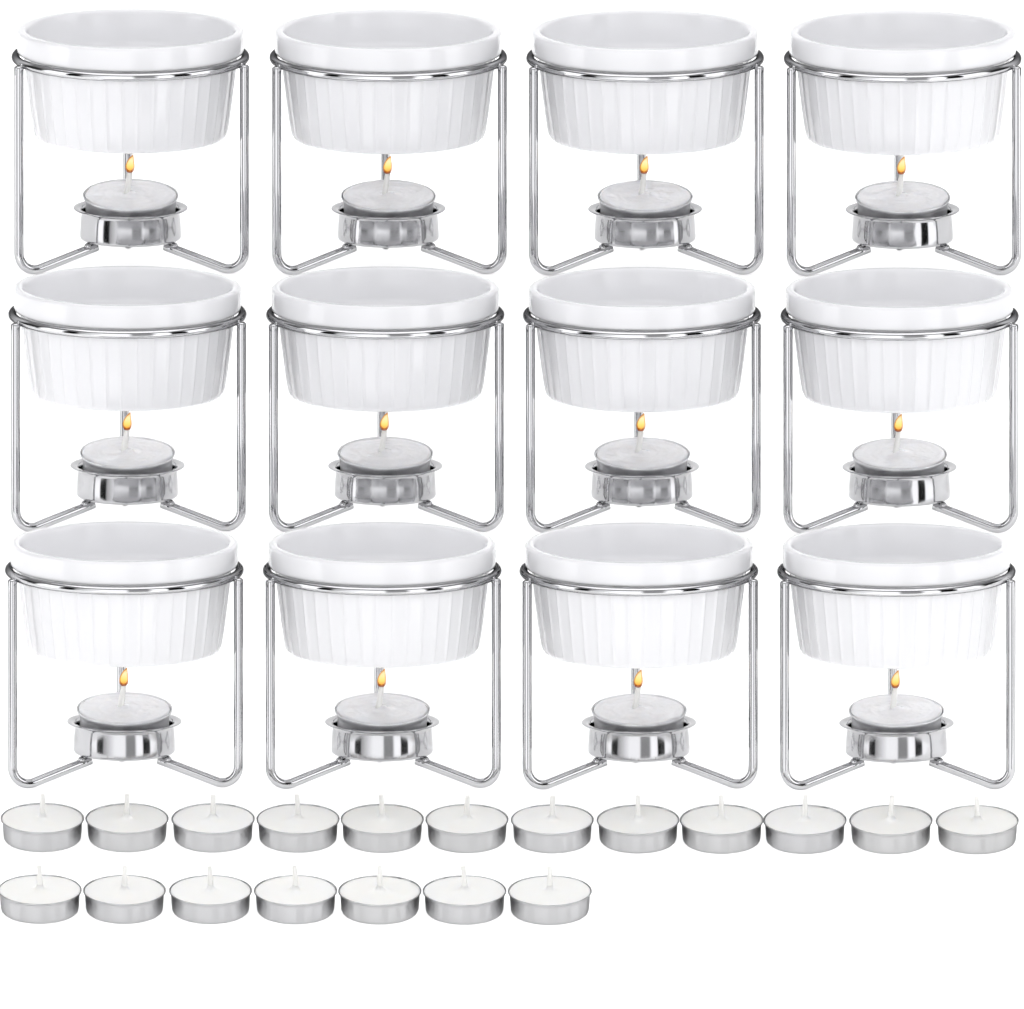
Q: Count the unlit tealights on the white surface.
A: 19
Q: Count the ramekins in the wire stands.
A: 12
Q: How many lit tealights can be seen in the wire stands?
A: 12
